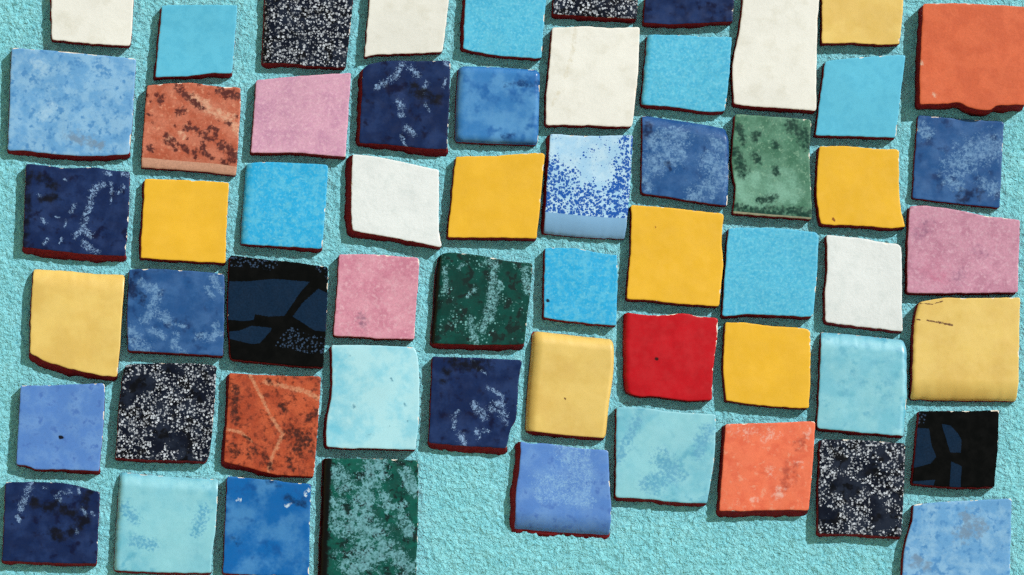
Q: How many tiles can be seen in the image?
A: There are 58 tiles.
